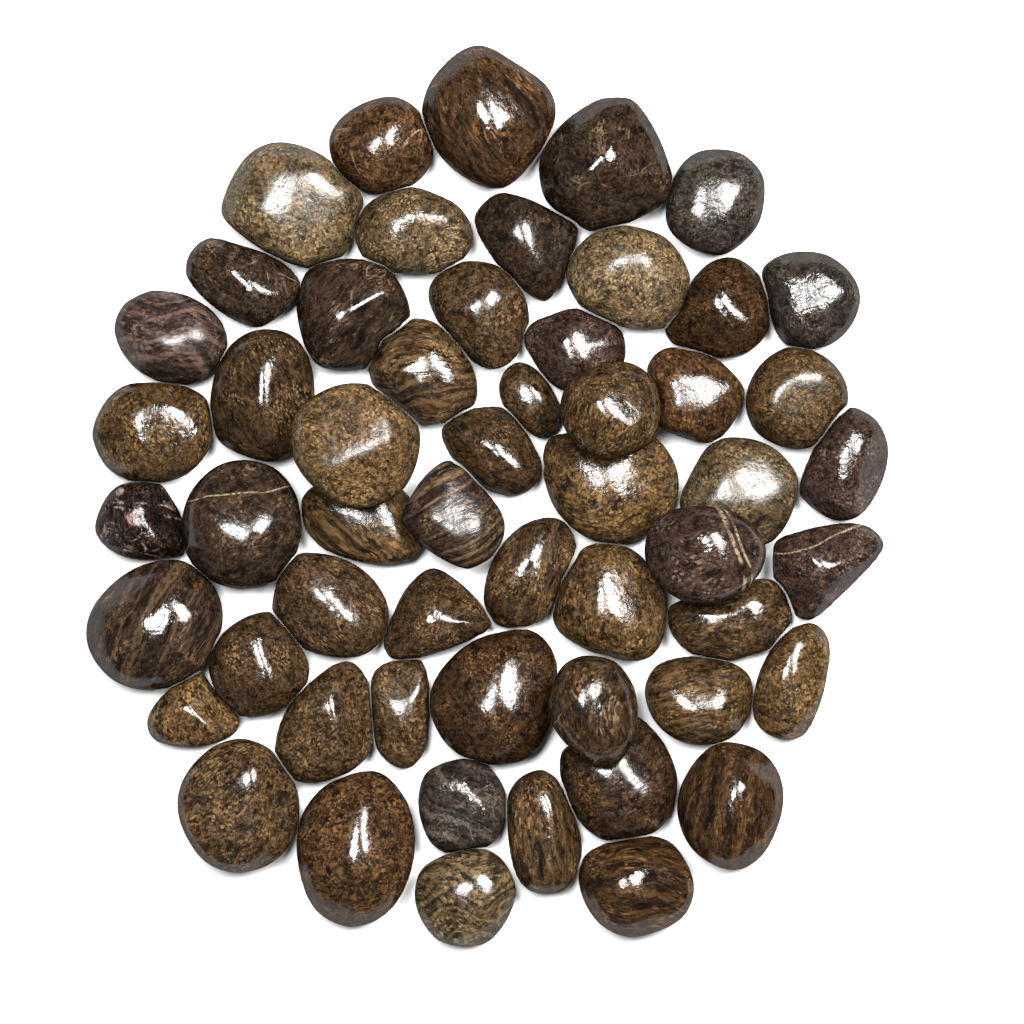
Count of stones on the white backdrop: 55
